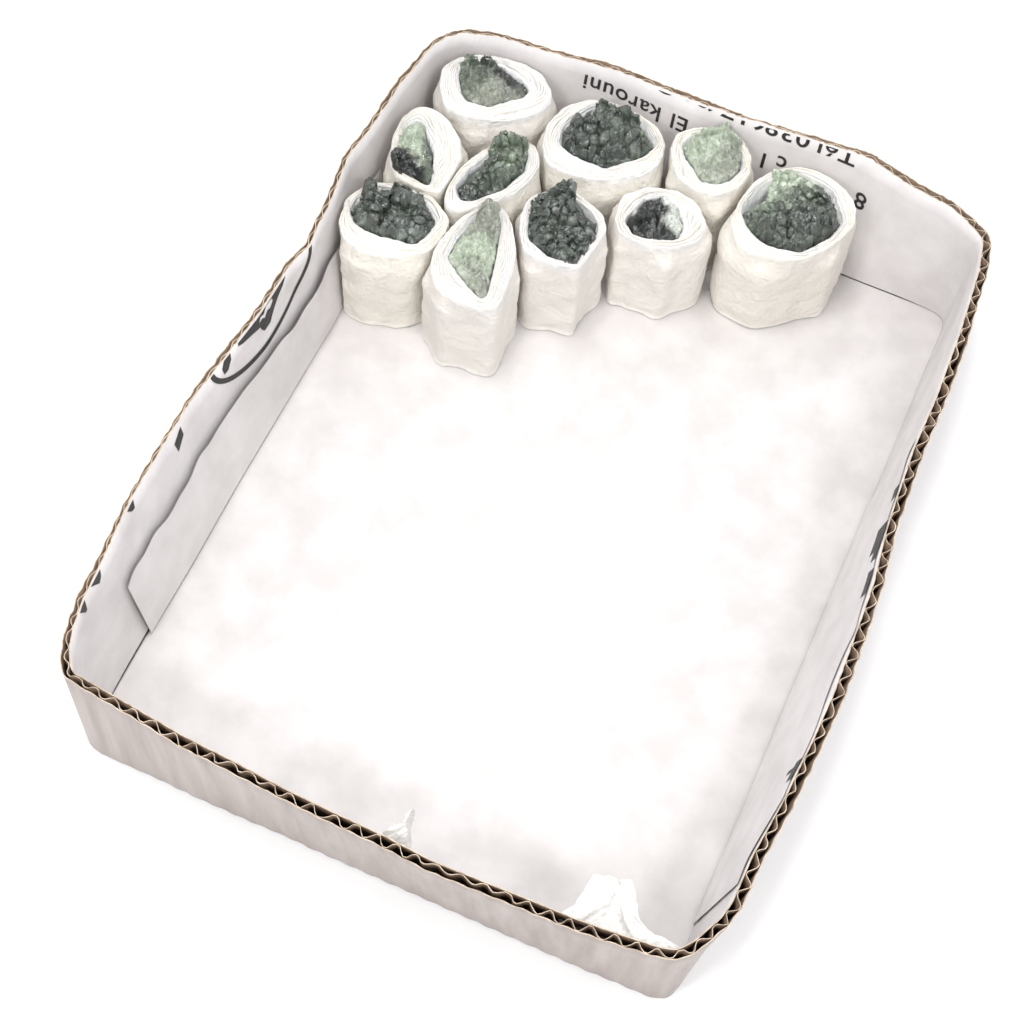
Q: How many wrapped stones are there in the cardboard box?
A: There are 10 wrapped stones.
